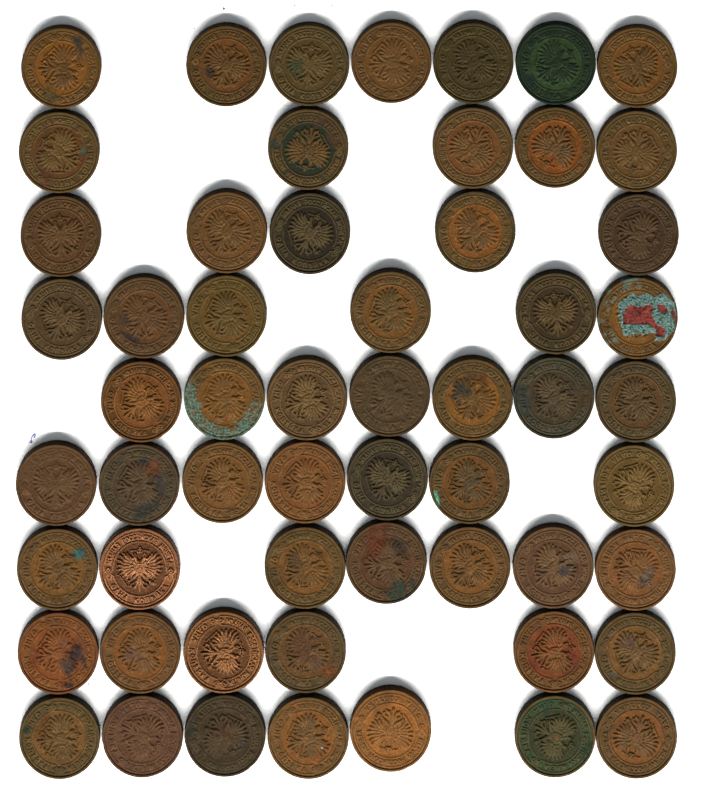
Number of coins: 57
